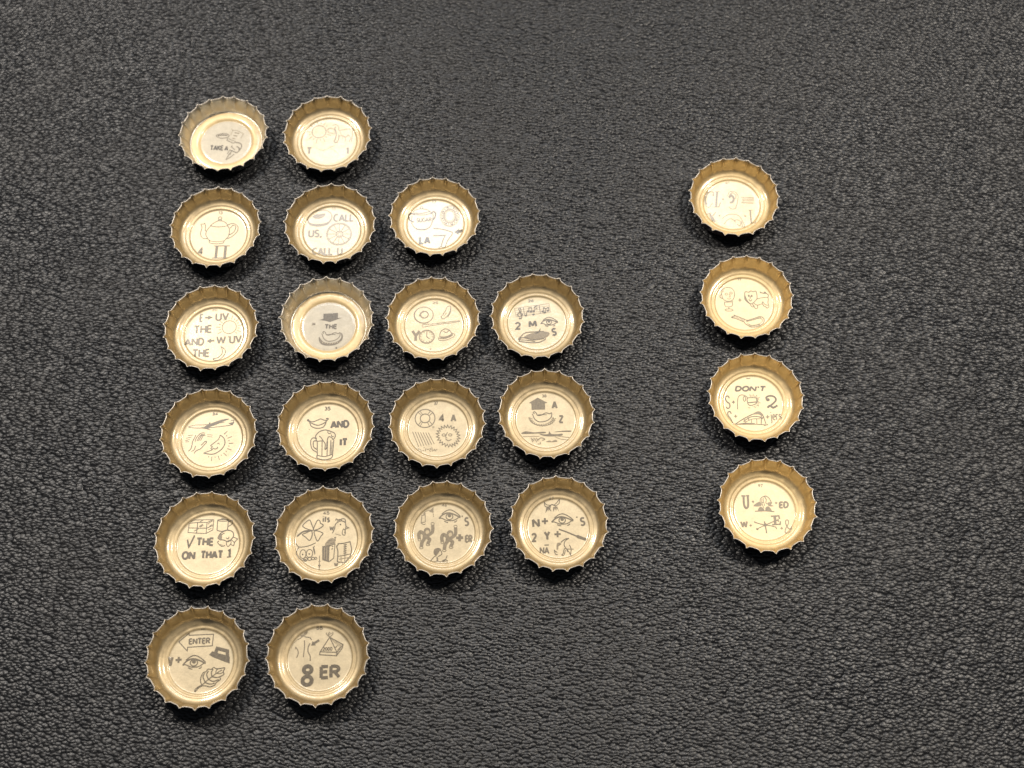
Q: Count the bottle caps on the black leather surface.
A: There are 23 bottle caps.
